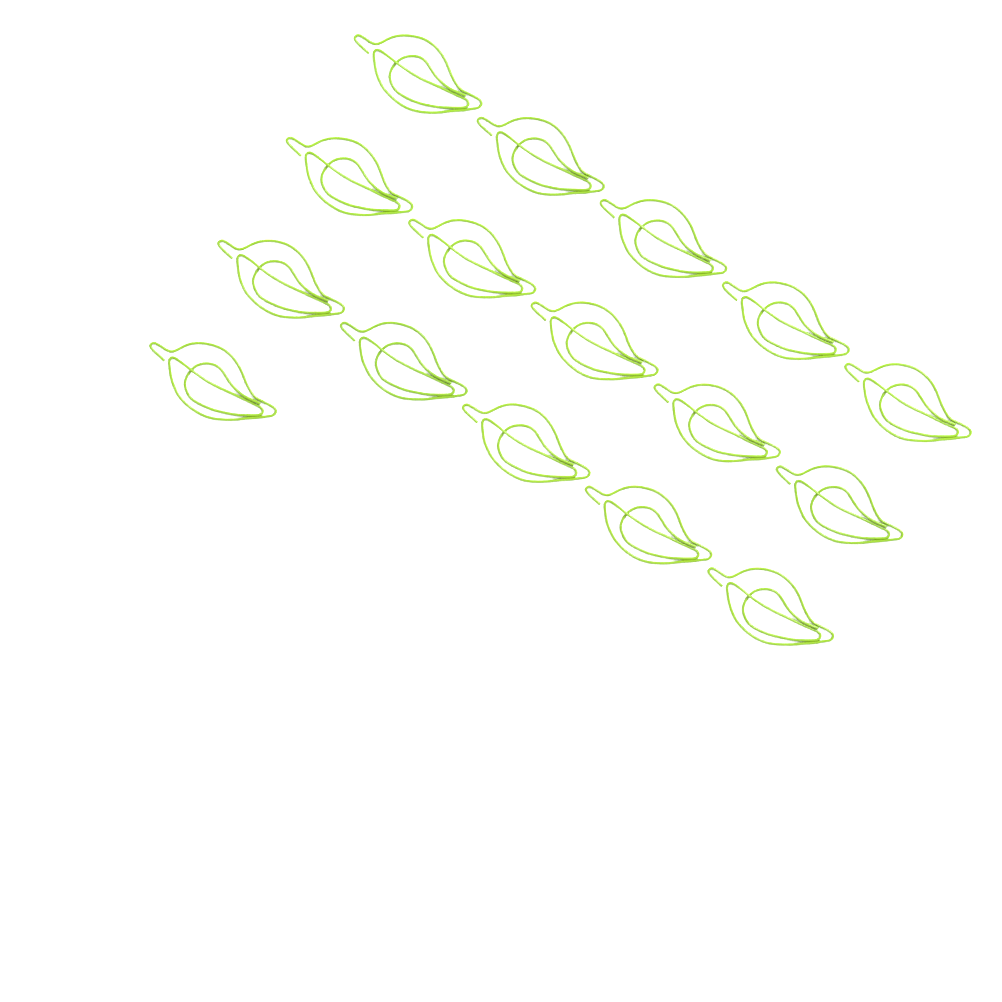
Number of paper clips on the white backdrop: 16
